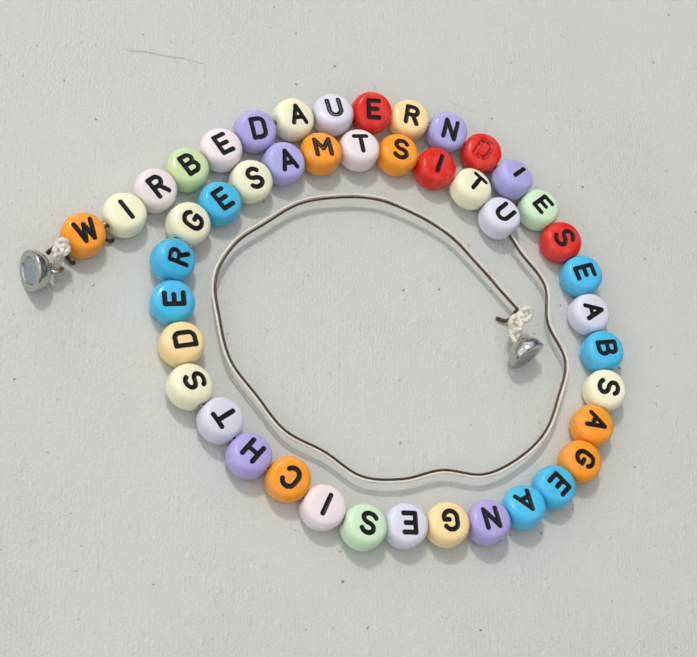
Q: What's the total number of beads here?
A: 45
